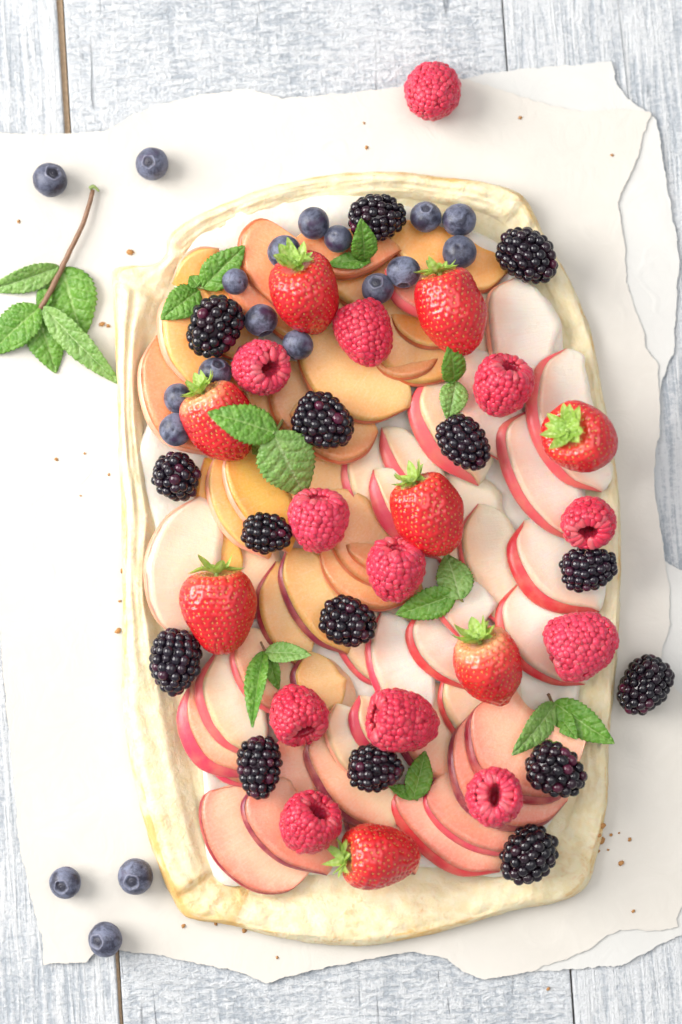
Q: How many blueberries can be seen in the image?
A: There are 19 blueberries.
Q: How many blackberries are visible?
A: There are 15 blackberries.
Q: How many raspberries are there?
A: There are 12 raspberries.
